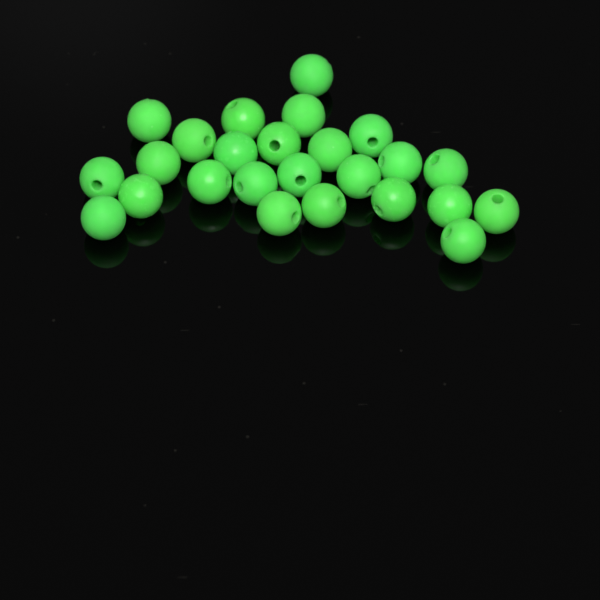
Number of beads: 25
